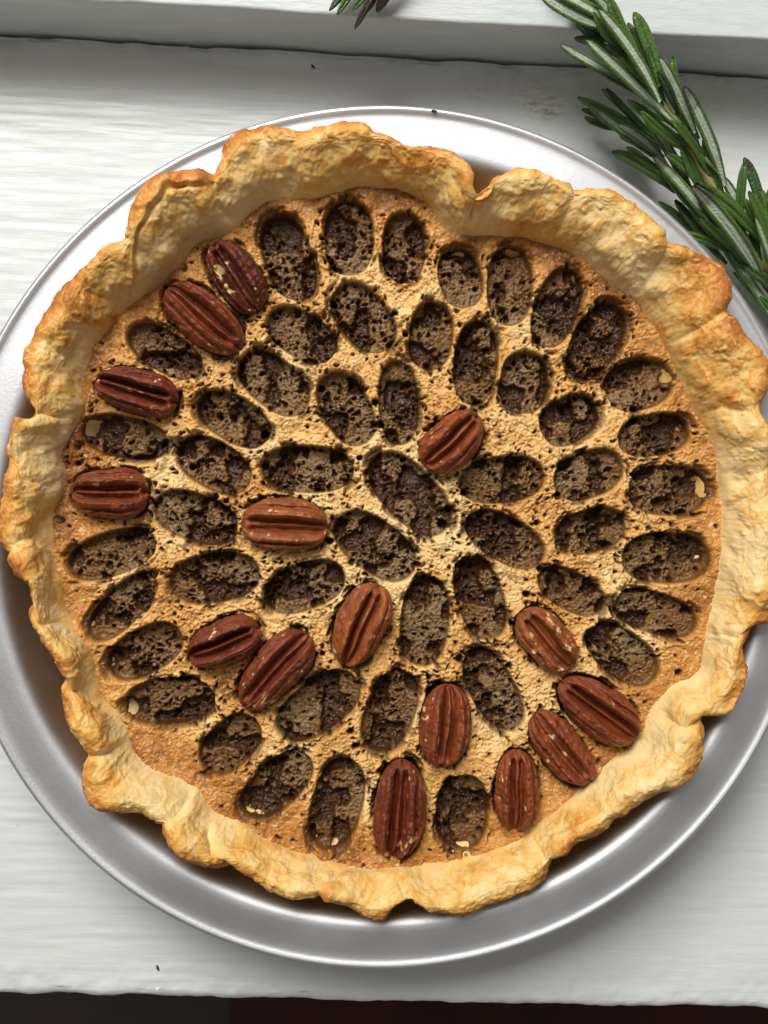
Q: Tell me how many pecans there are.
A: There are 15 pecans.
